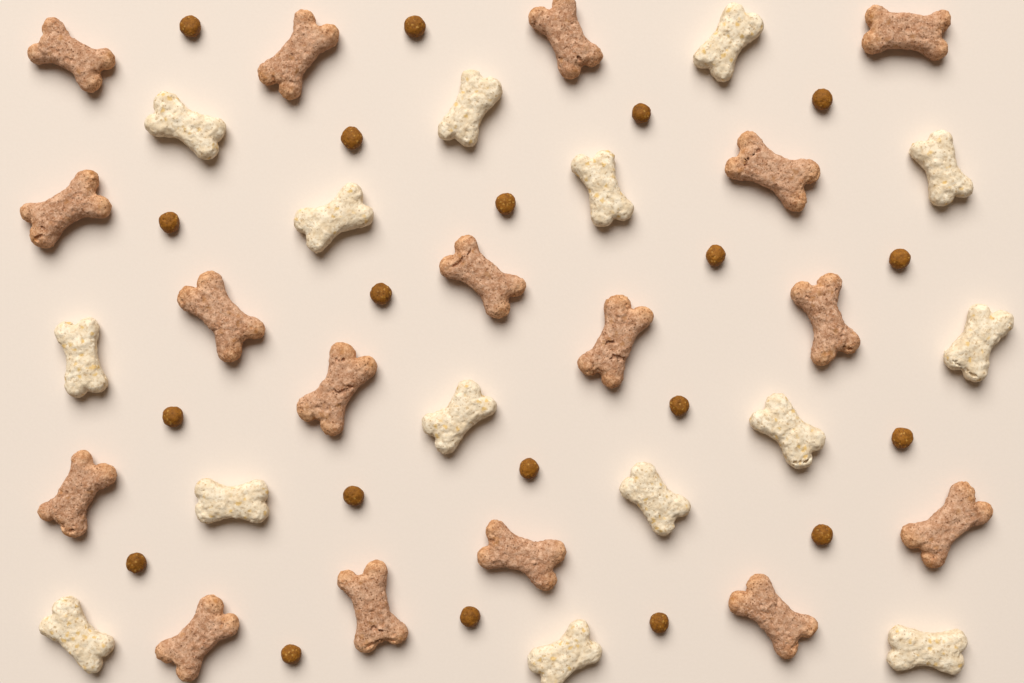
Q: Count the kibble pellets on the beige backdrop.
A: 20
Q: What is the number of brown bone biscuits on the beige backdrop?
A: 17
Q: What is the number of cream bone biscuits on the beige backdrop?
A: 15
